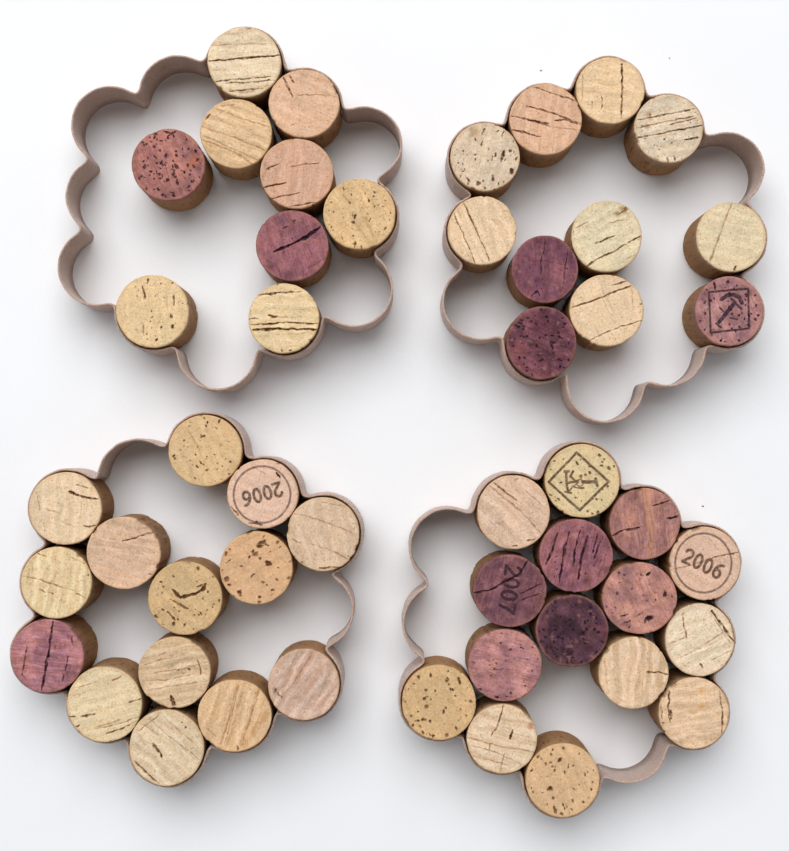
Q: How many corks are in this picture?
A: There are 49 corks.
